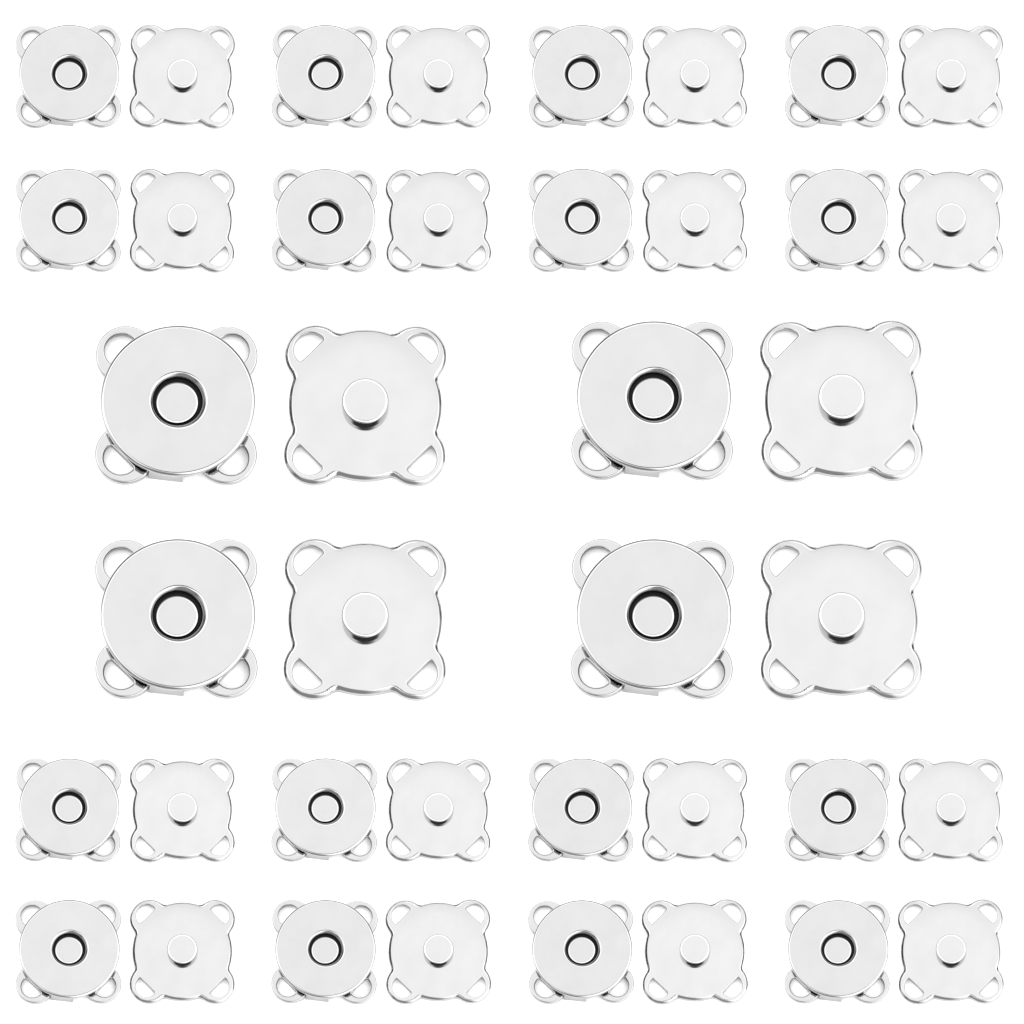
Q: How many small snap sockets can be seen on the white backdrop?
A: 16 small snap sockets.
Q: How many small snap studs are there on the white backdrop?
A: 16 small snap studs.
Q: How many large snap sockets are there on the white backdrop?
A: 4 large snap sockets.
